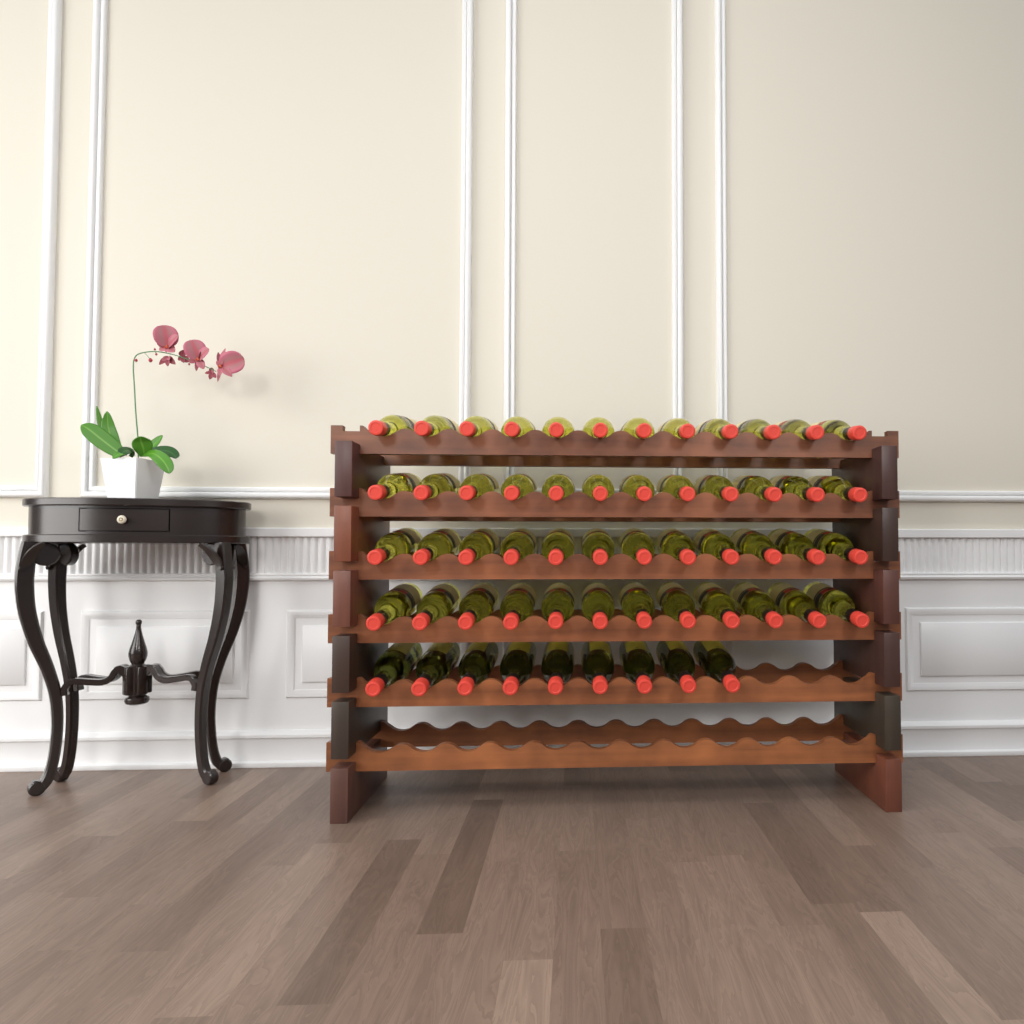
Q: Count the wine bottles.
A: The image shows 57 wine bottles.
